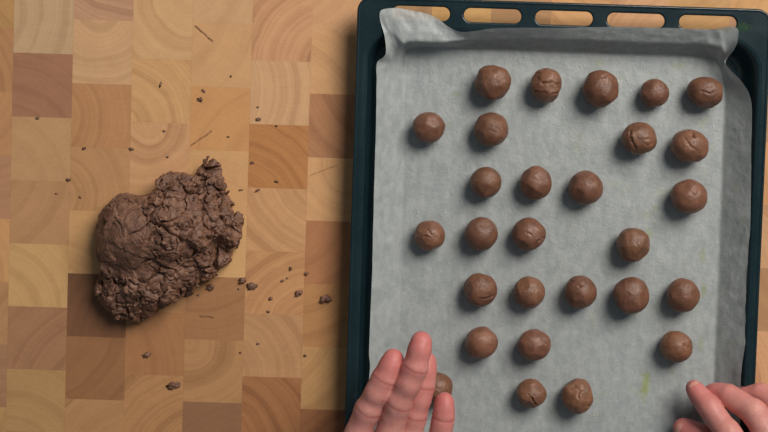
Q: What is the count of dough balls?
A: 28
